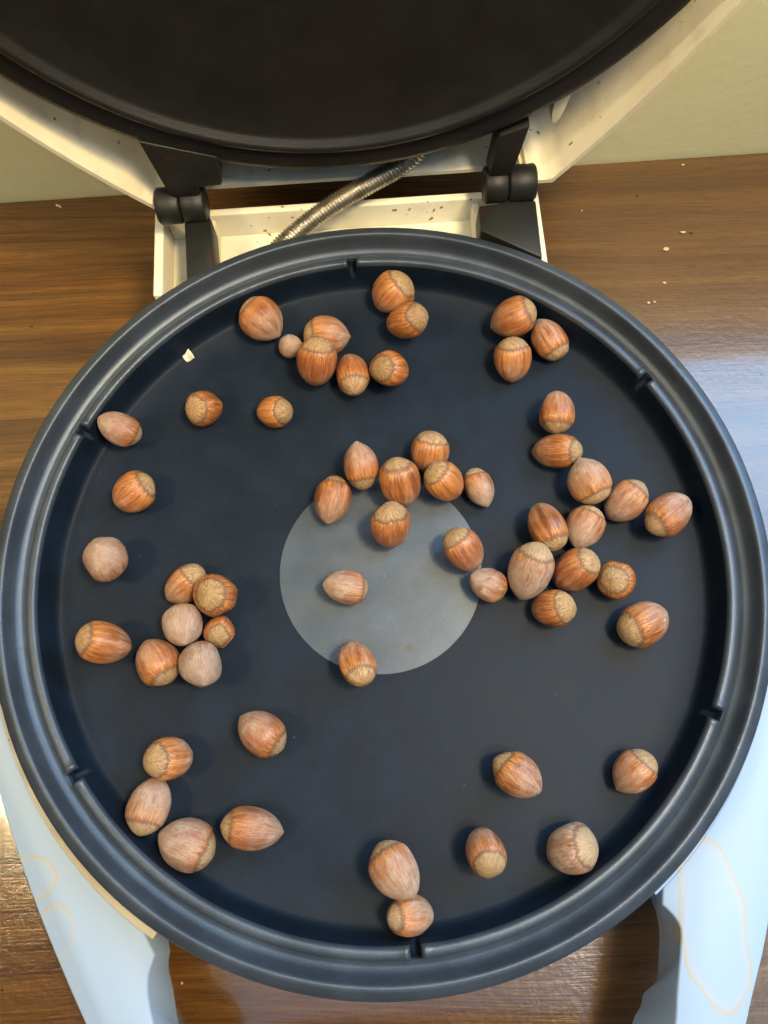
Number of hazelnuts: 57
